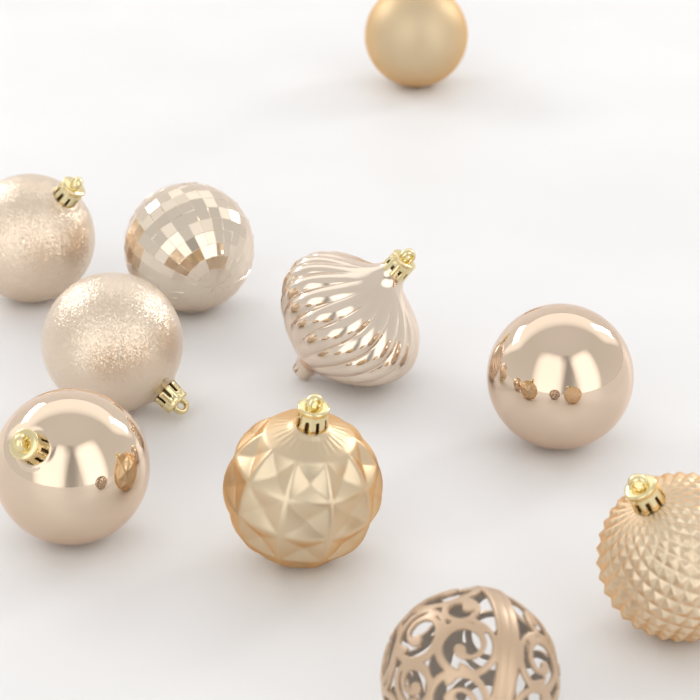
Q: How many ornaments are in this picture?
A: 10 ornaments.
